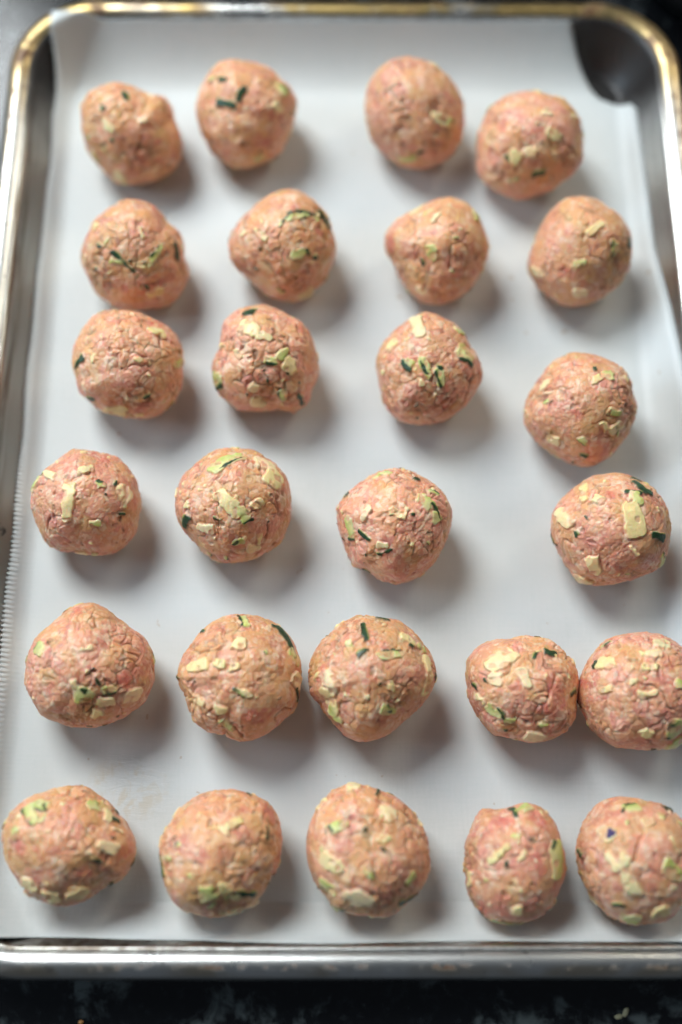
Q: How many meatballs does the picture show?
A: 26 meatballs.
